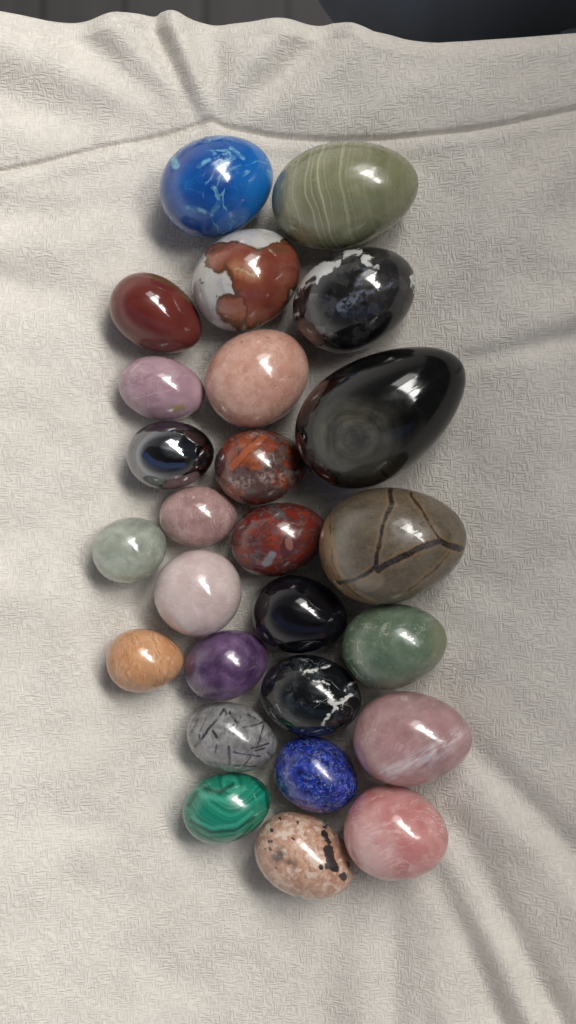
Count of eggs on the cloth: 26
